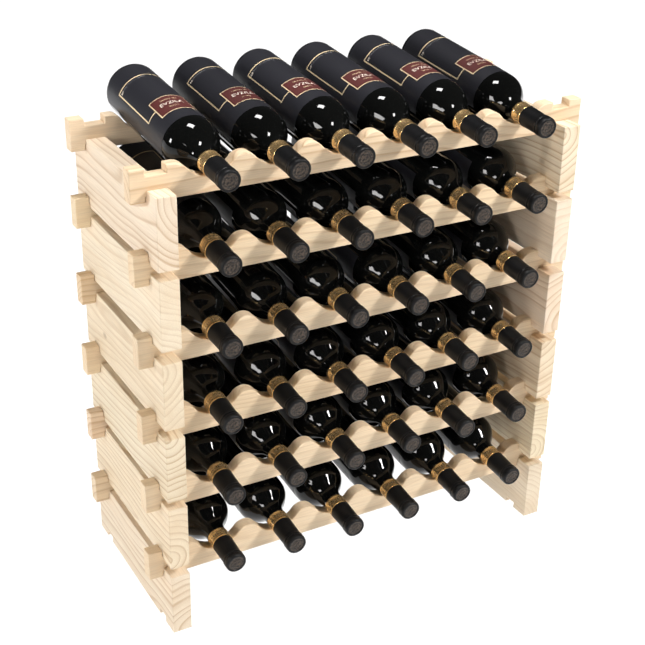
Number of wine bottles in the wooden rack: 36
